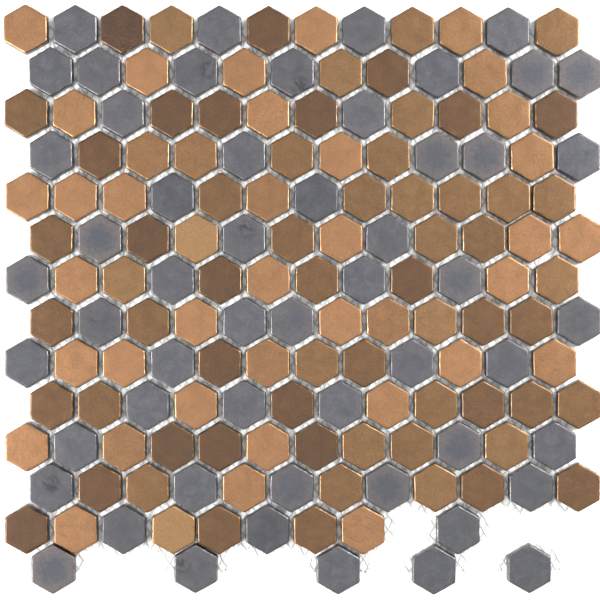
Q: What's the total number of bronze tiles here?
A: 104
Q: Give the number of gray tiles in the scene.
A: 54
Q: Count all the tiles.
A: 158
